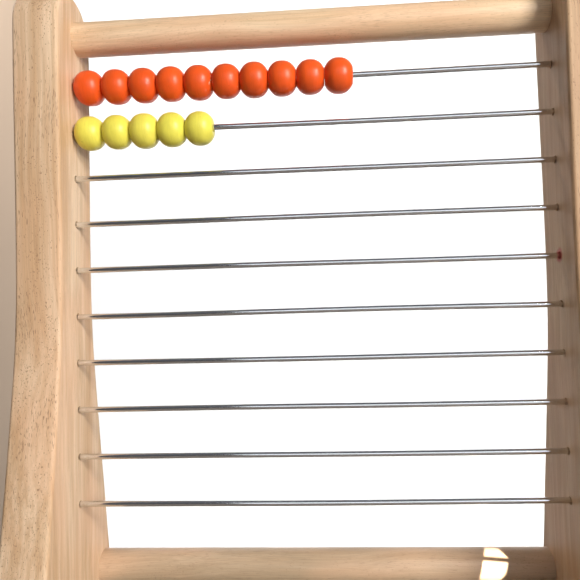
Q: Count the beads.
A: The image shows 15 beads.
